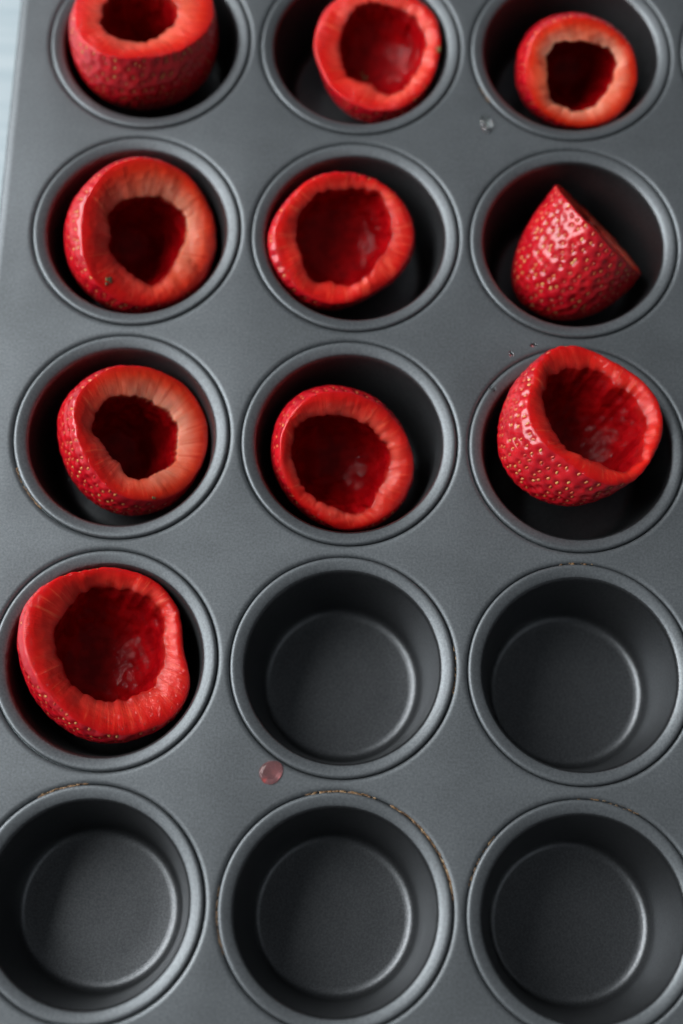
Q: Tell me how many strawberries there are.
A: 10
